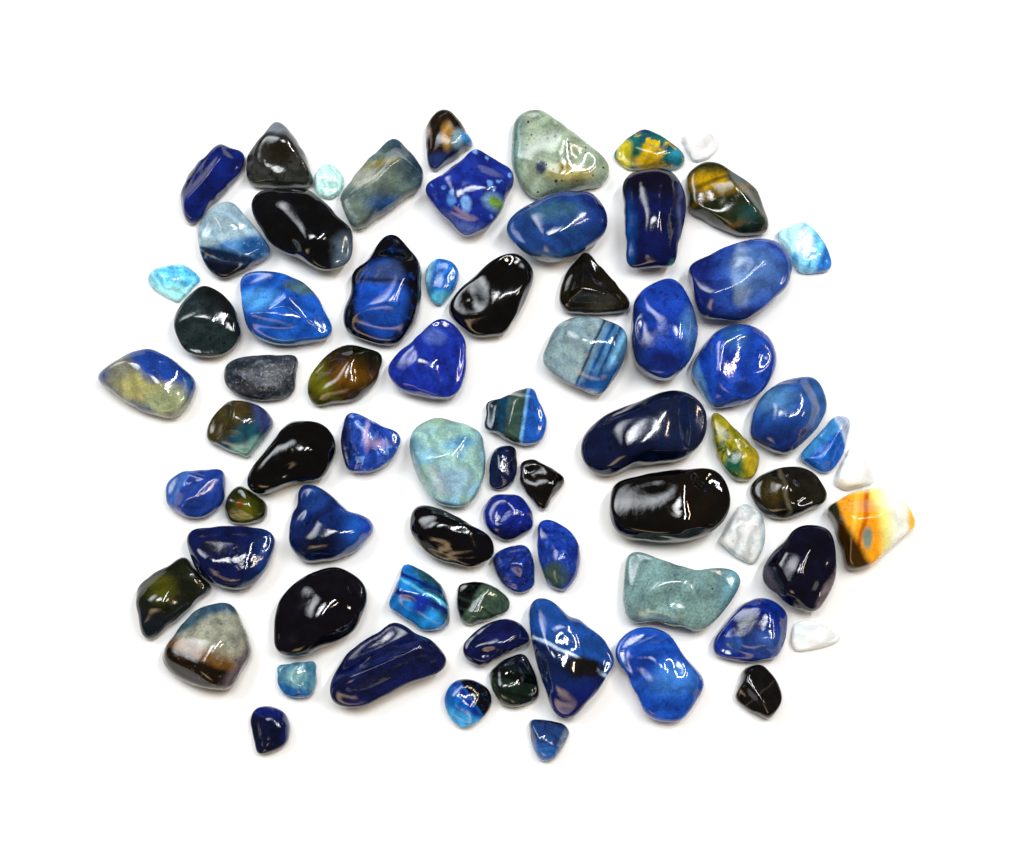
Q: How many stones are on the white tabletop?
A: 73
